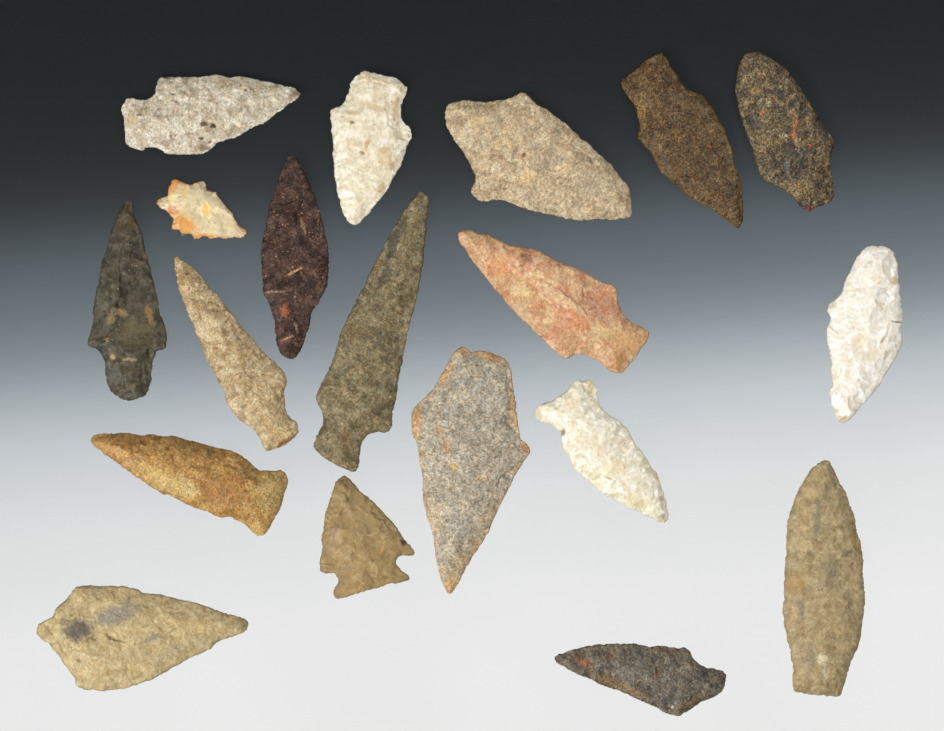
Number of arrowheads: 19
